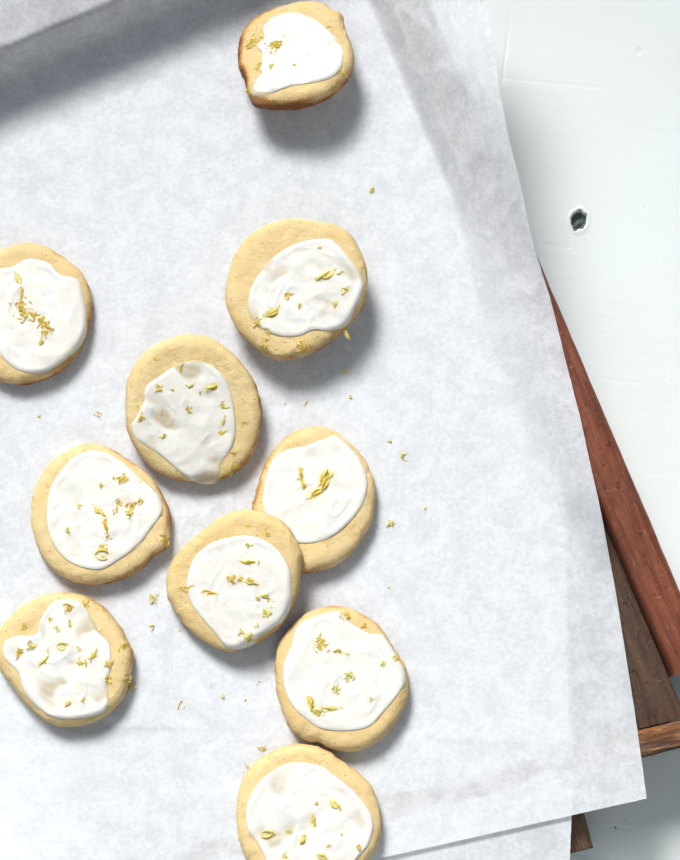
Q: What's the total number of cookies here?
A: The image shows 10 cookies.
